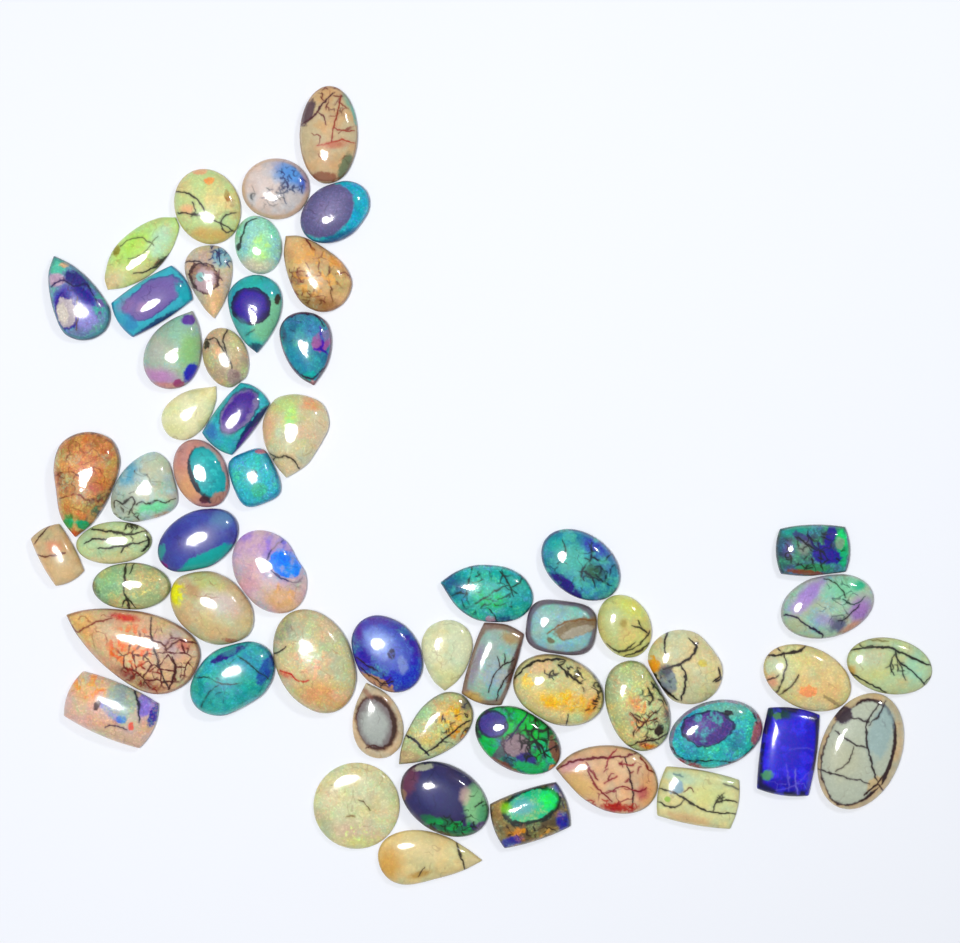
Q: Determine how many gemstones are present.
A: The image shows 57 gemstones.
